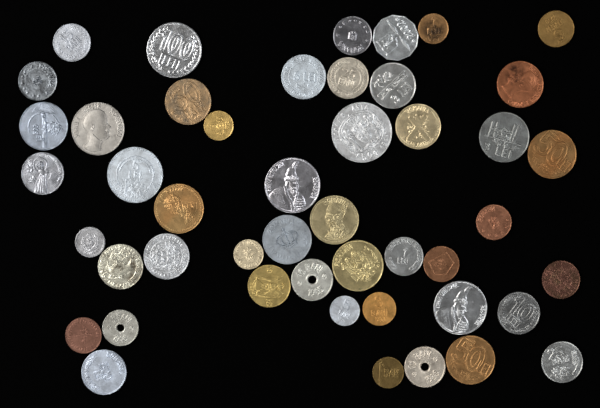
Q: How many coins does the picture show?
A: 47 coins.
